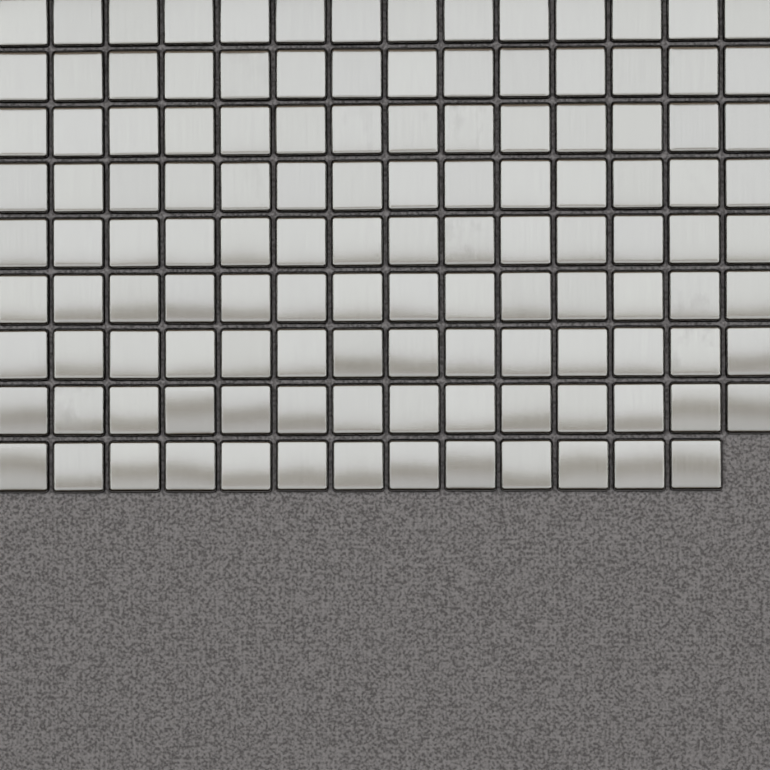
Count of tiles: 125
